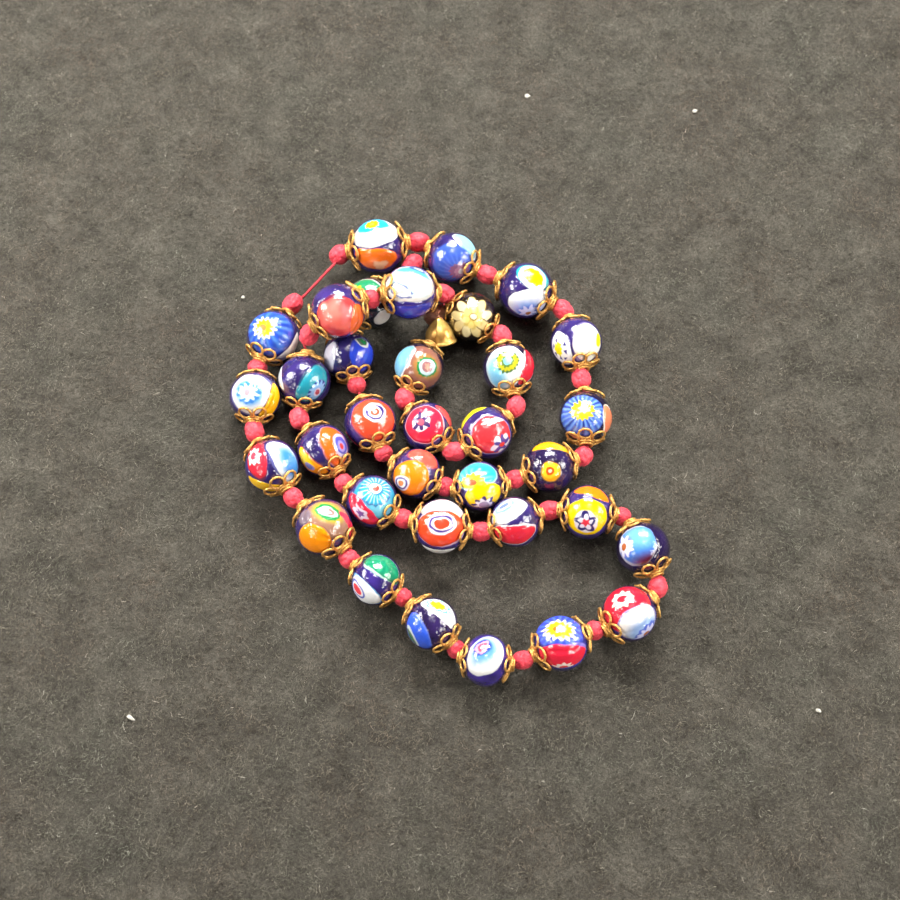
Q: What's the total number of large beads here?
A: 34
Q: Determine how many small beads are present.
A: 34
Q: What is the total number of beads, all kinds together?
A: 68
